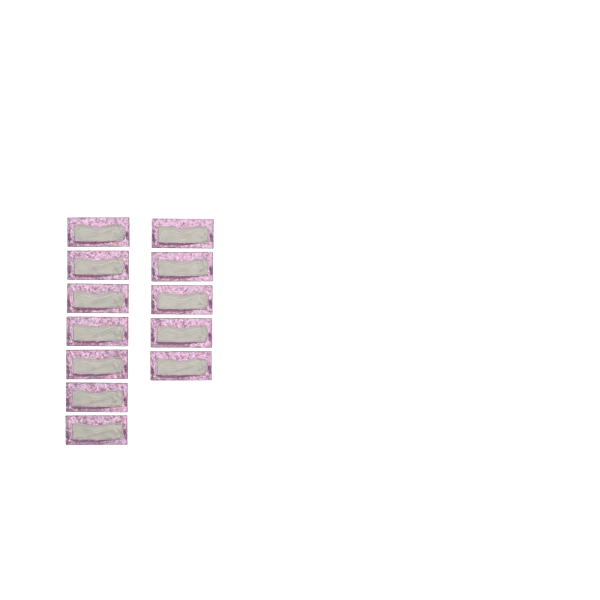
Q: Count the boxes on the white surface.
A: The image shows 12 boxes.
